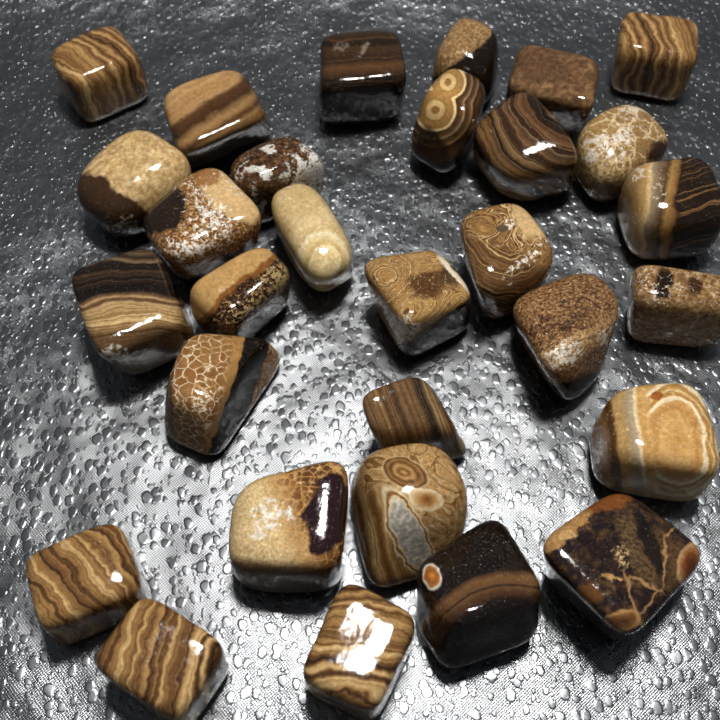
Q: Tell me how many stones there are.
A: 30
